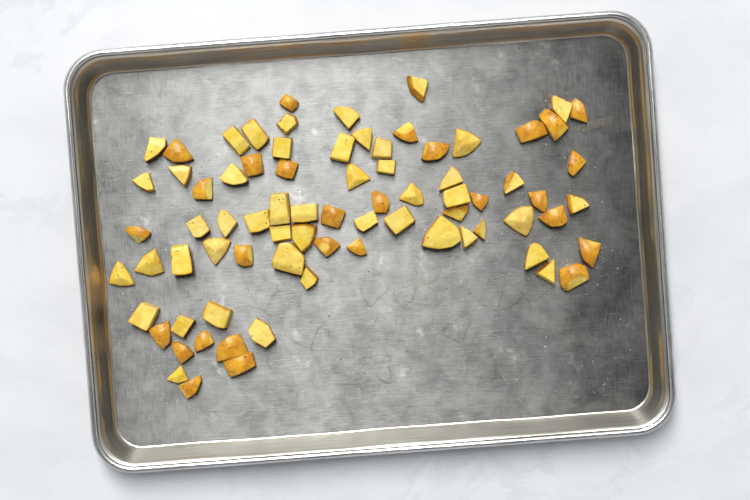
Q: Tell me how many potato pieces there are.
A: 77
